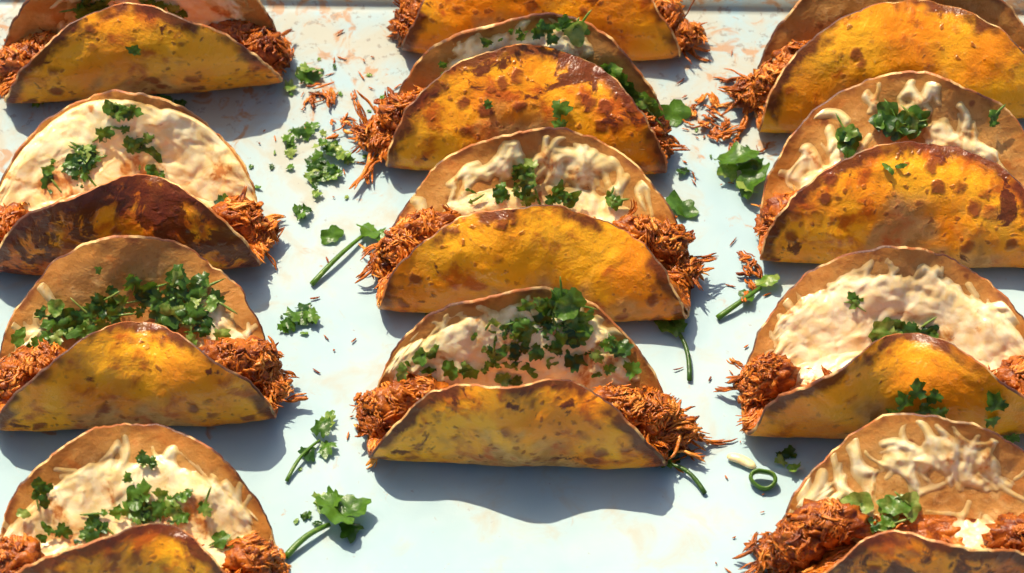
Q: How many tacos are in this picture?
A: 12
